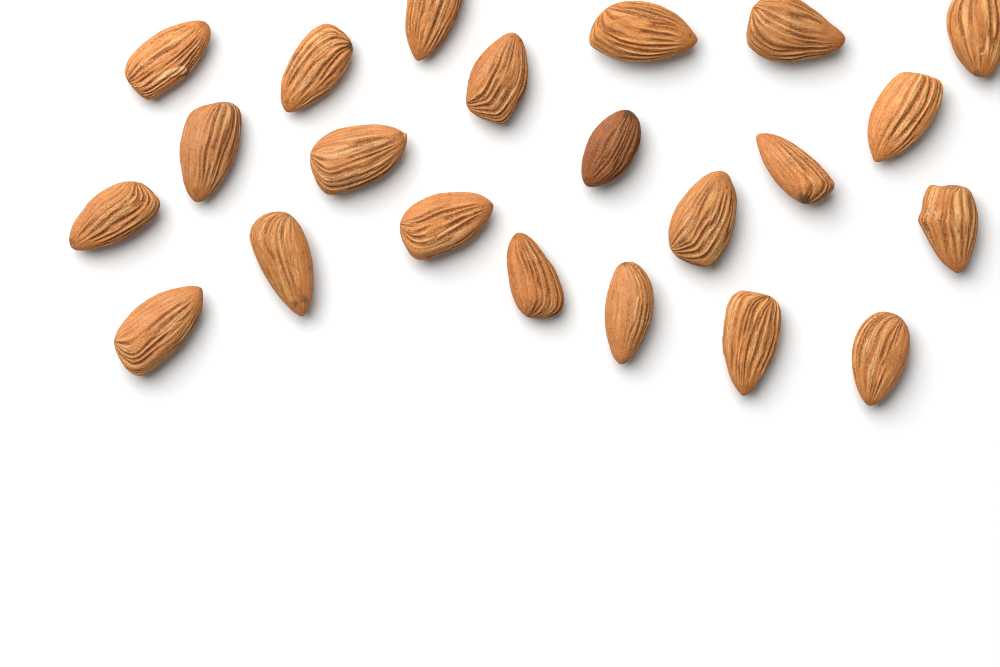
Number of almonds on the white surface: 22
